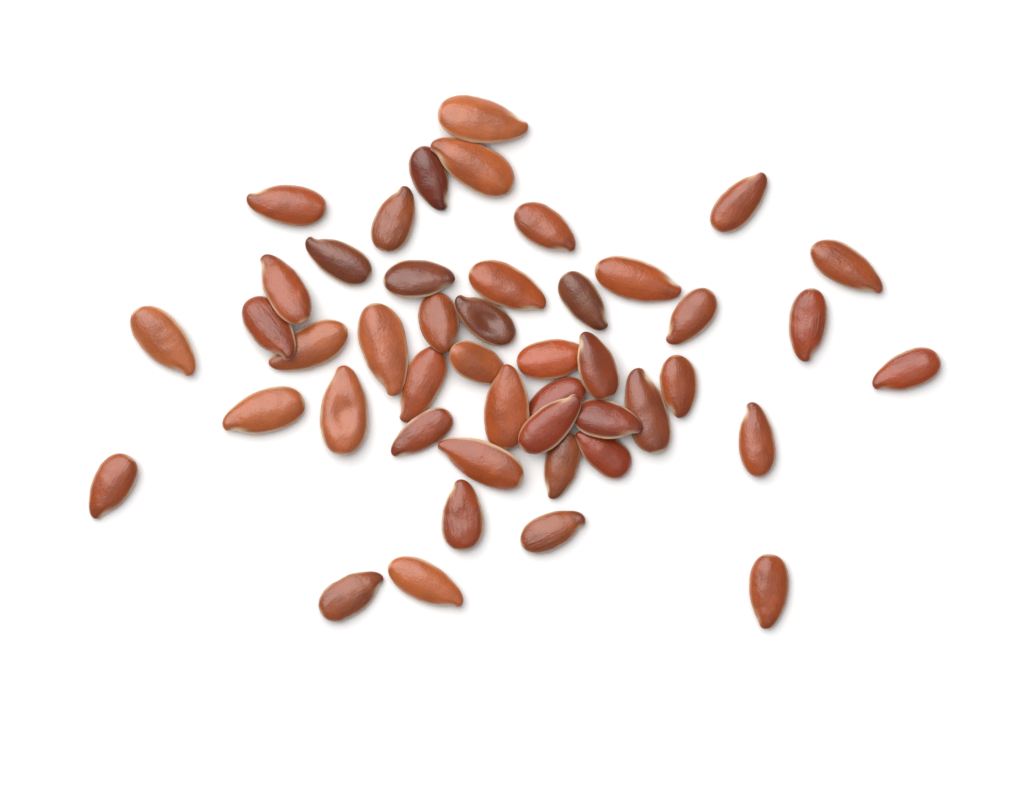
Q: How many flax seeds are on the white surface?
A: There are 46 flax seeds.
